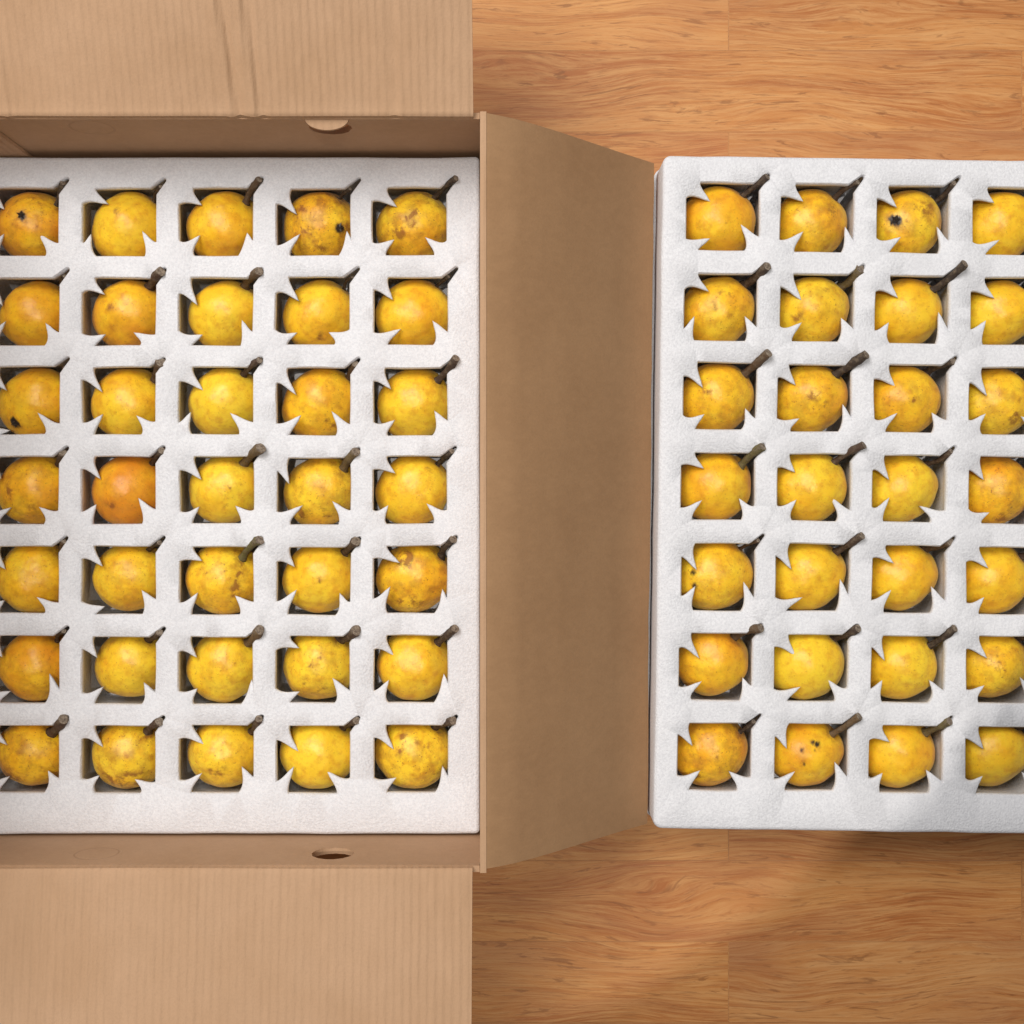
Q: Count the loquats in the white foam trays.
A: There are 63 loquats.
